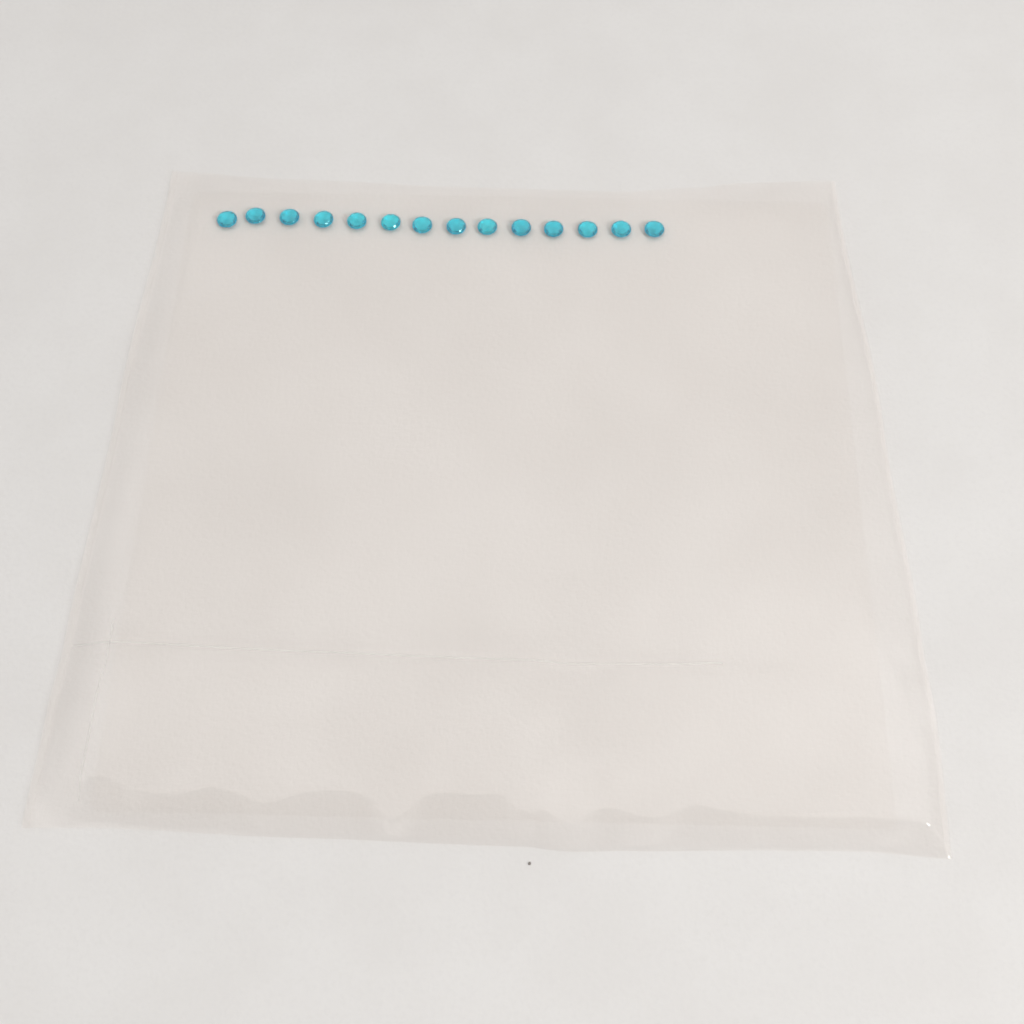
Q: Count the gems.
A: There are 14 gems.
